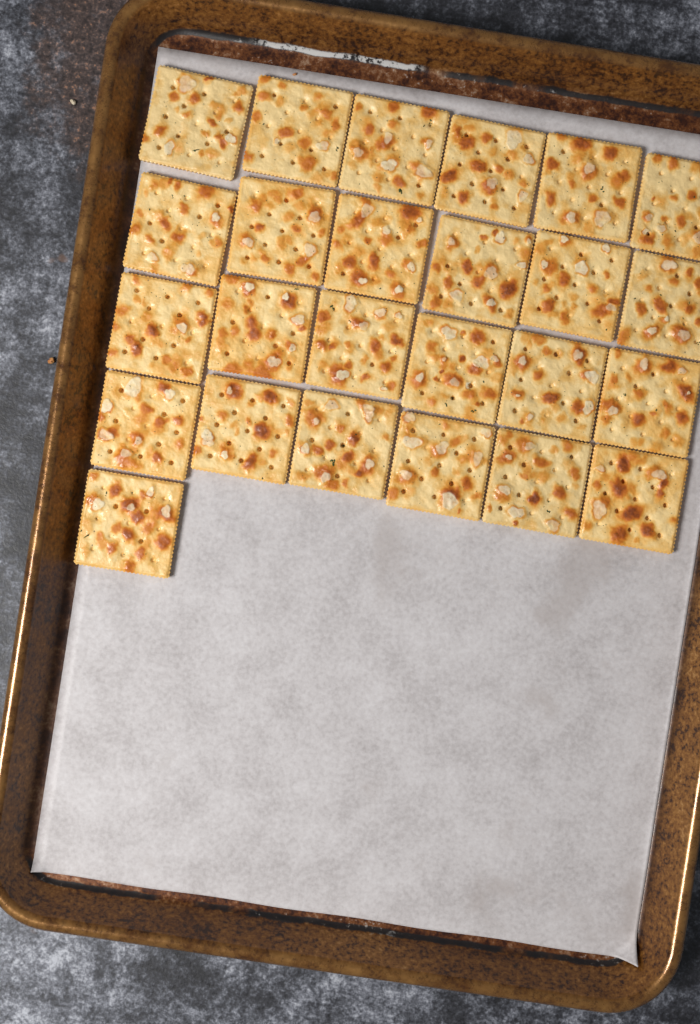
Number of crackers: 25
